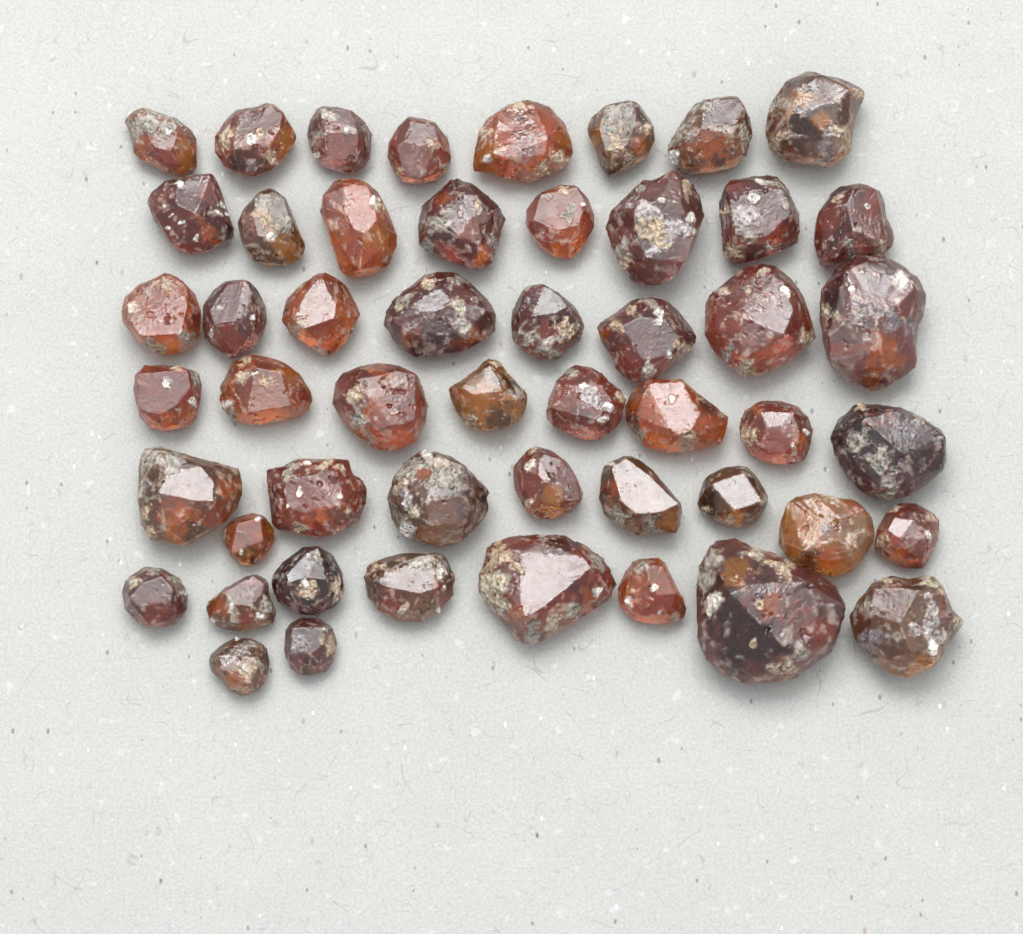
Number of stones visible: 51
